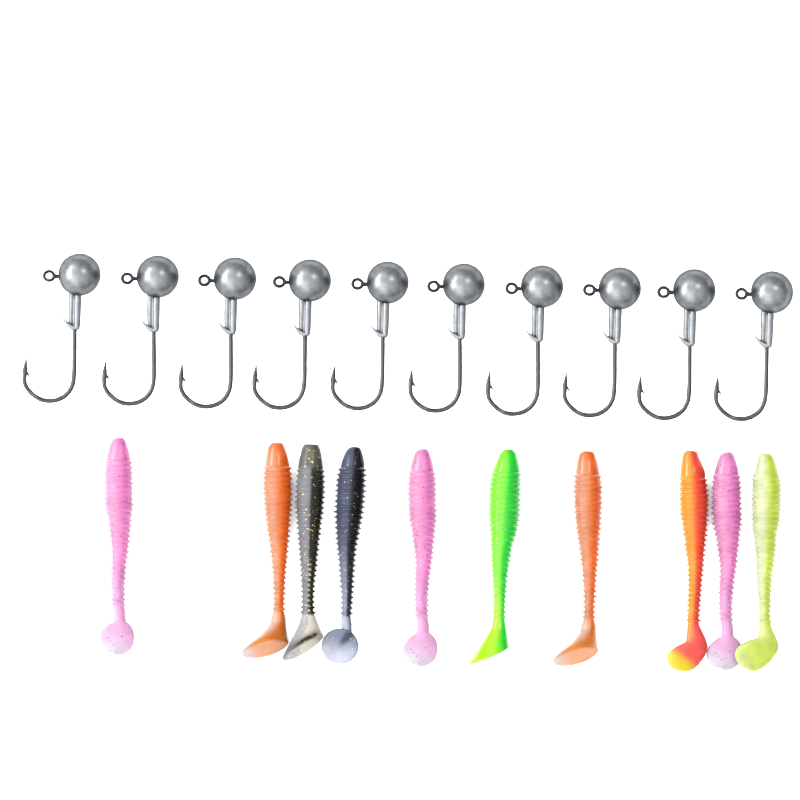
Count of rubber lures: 10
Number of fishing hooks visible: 10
